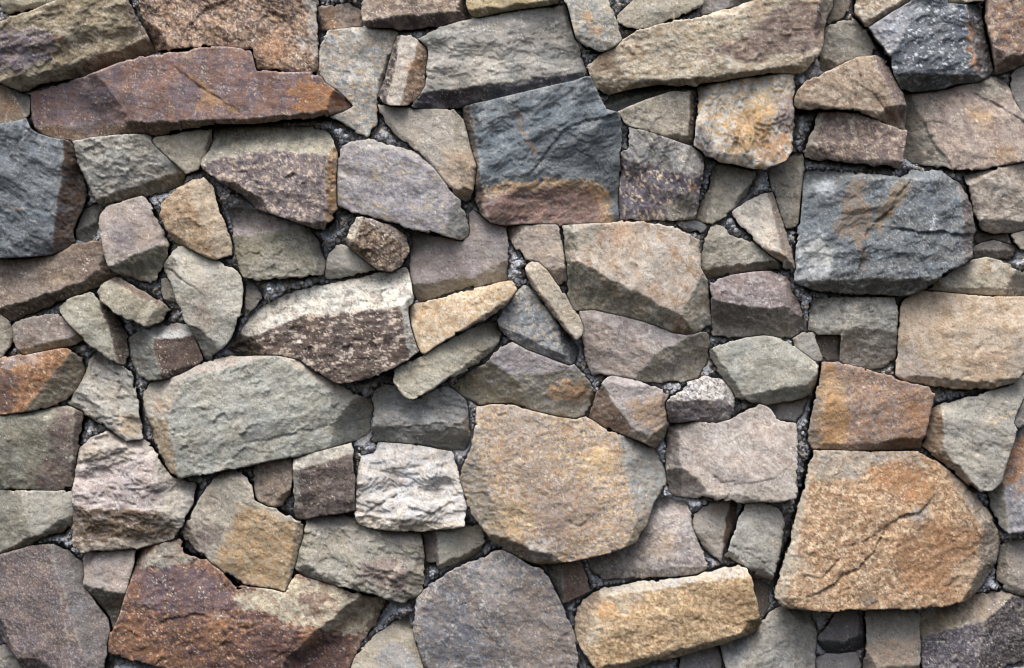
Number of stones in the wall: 120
